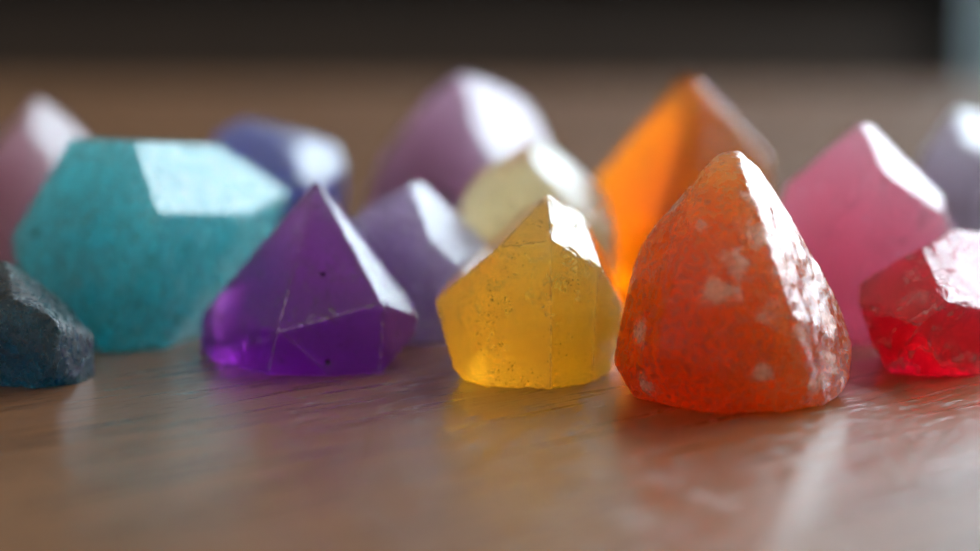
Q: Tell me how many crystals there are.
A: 14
